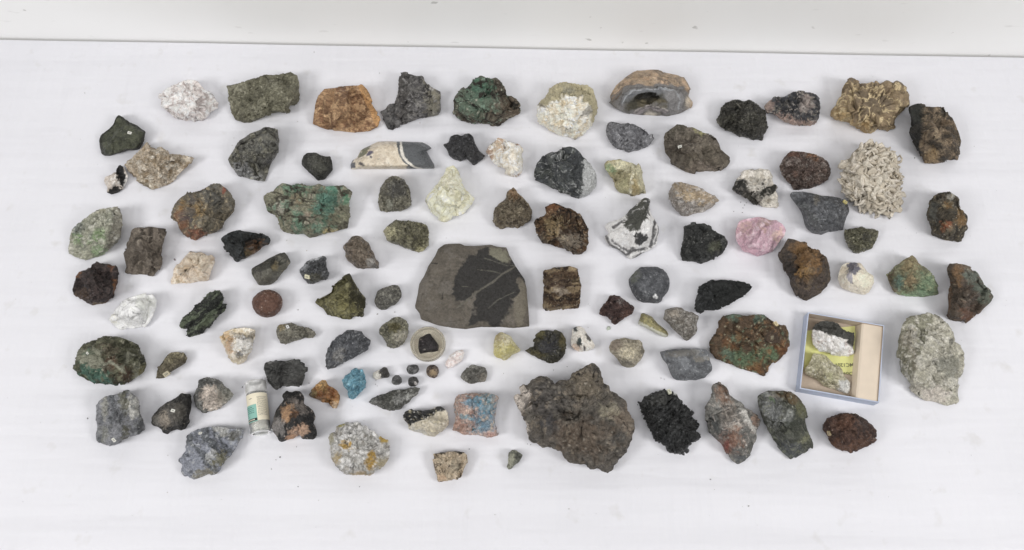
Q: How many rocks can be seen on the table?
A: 106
